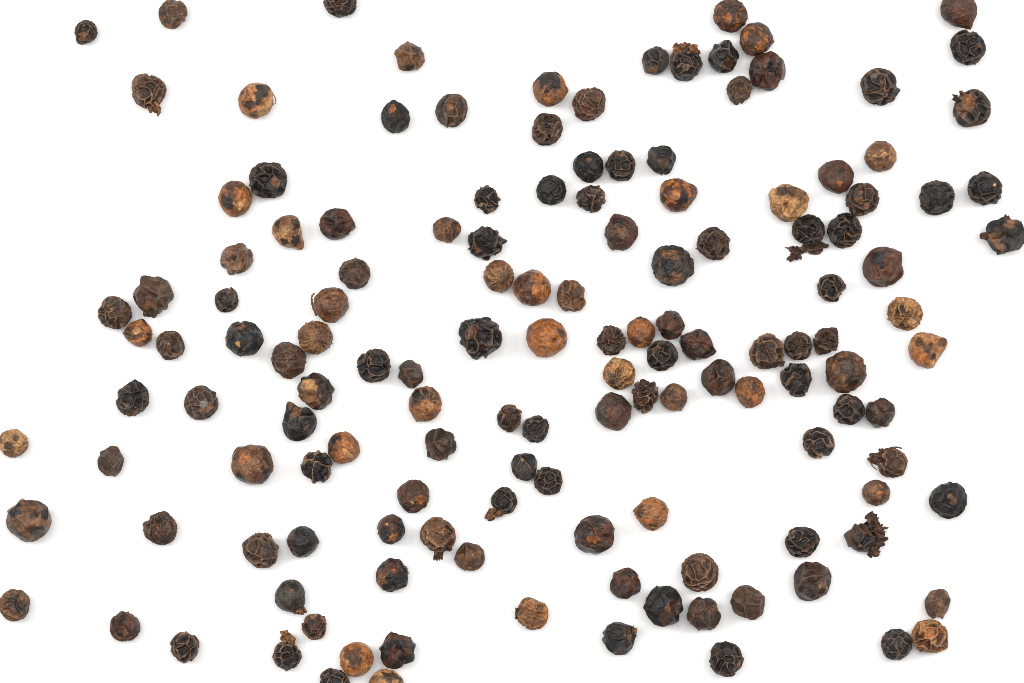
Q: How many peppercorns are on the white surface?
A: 142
